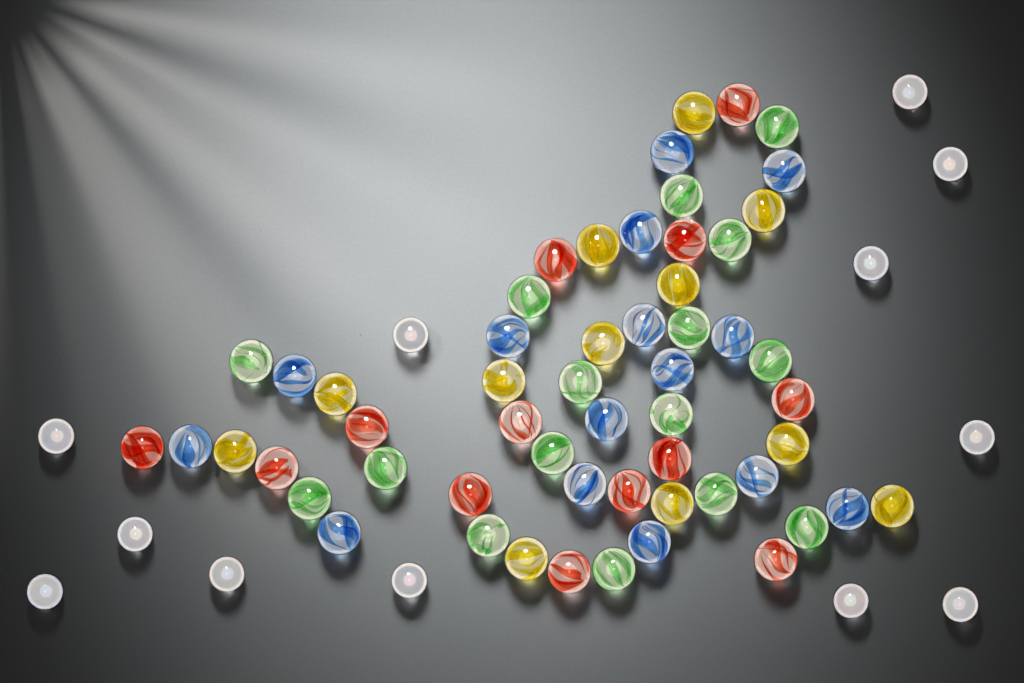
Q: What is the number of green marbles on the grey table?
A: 16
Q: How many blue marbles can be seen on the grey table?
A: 15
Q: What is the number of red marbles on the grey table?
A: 13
